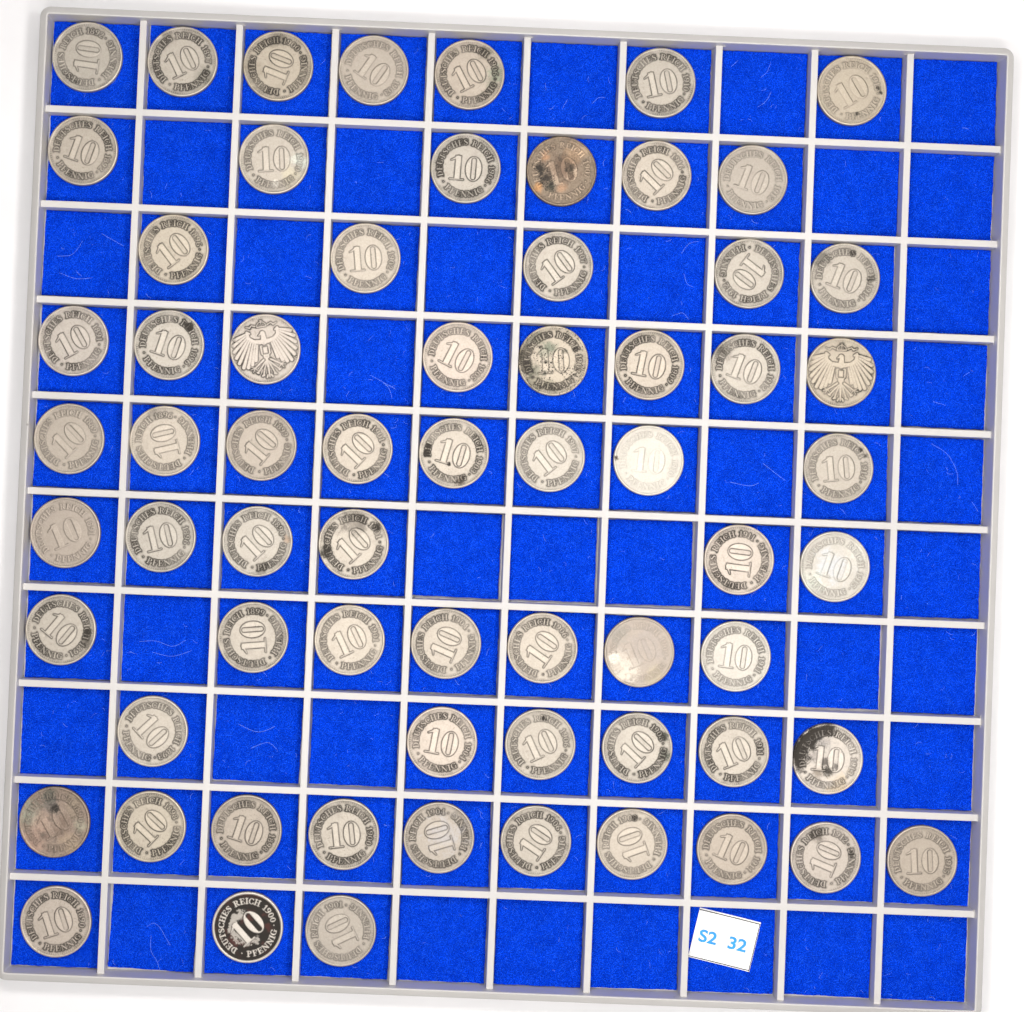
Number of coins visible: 66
